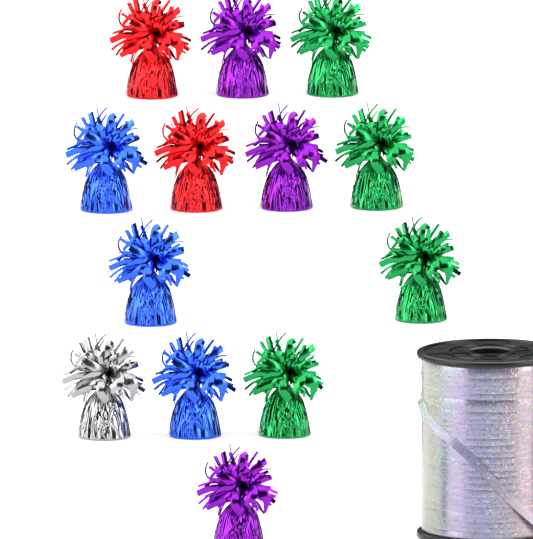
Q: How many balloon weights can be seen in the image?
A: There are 13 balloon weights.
